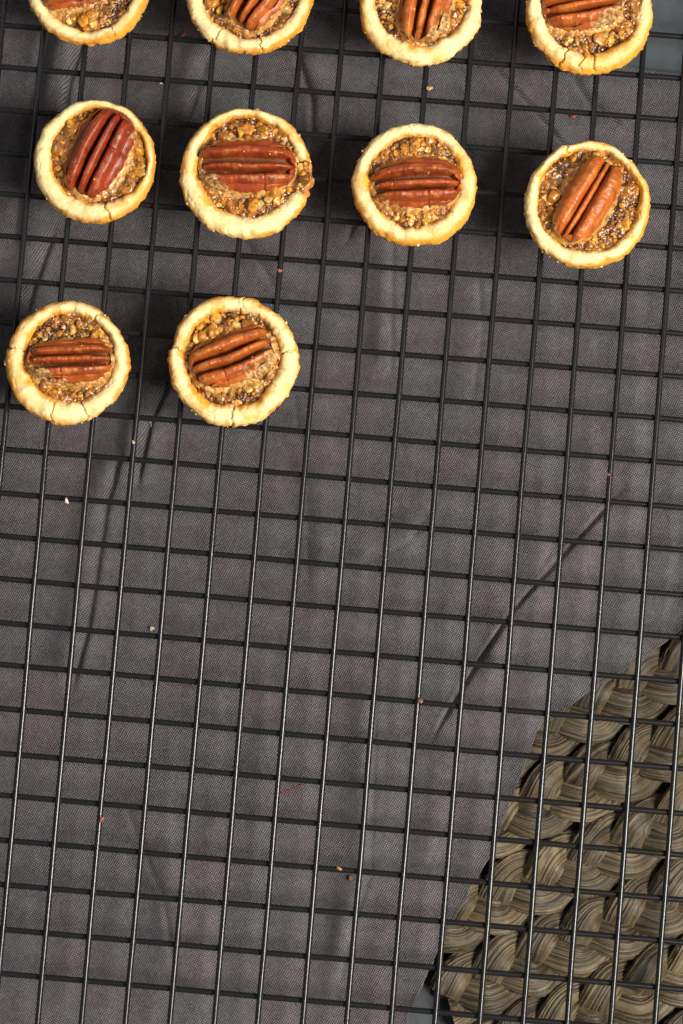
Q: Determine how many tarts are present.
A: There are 10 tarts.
